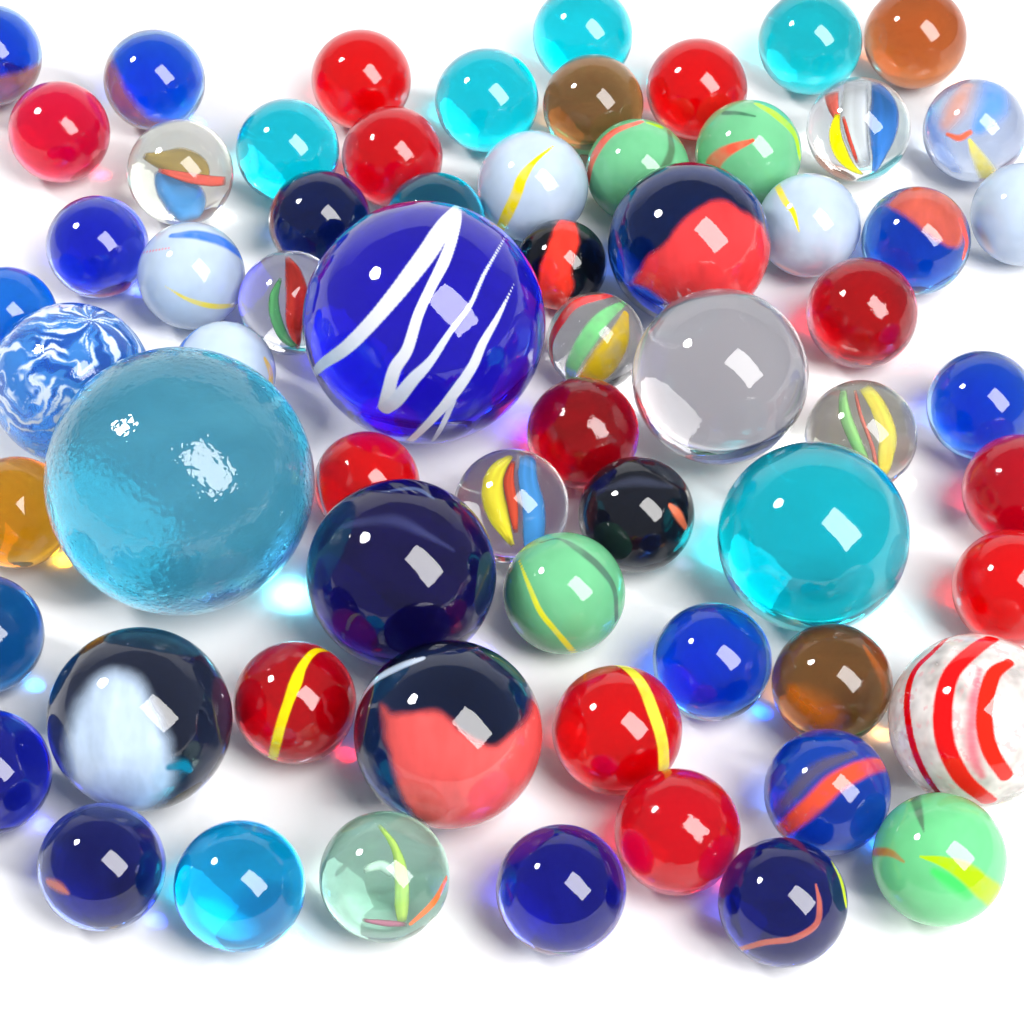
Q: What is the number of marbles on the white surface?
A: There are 65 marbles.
